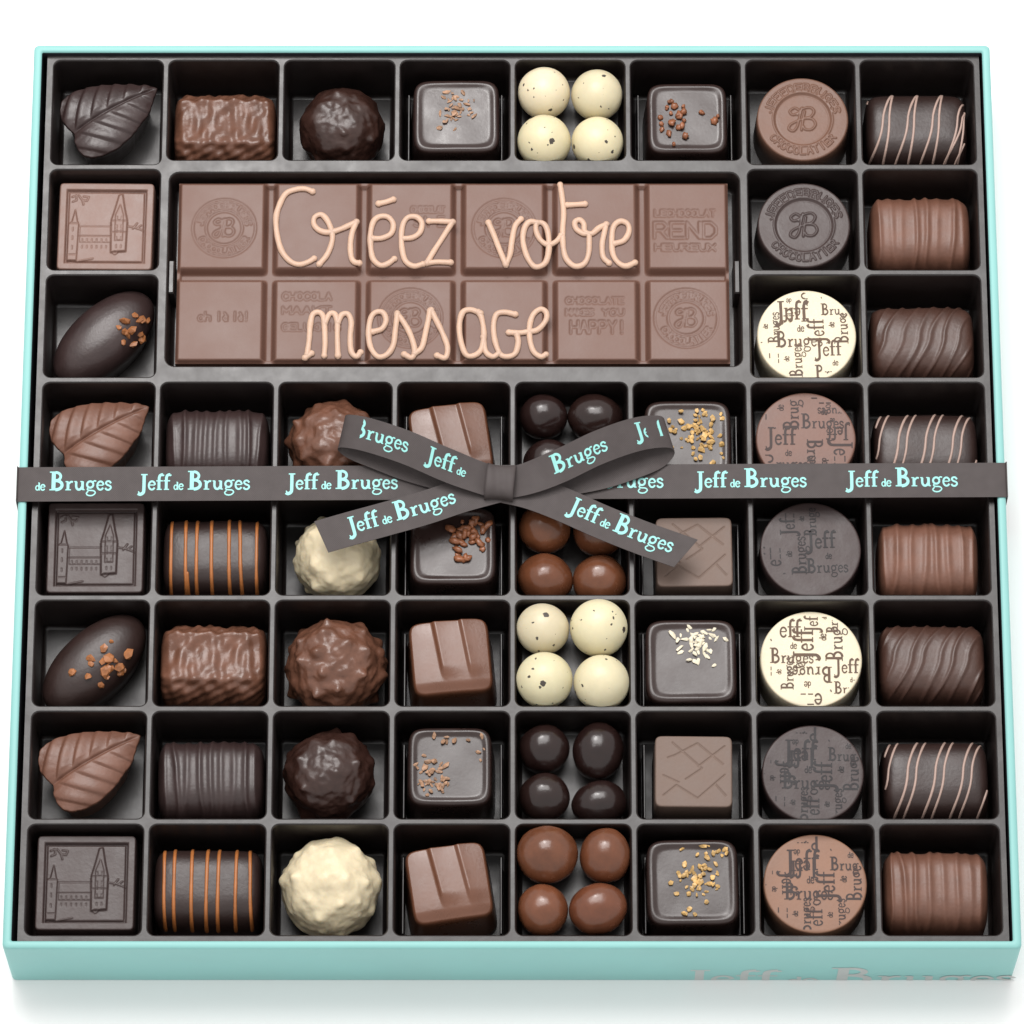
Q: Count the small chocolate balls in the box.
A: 23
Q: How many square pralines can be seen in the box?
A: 15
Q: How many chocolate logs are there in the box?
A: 14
